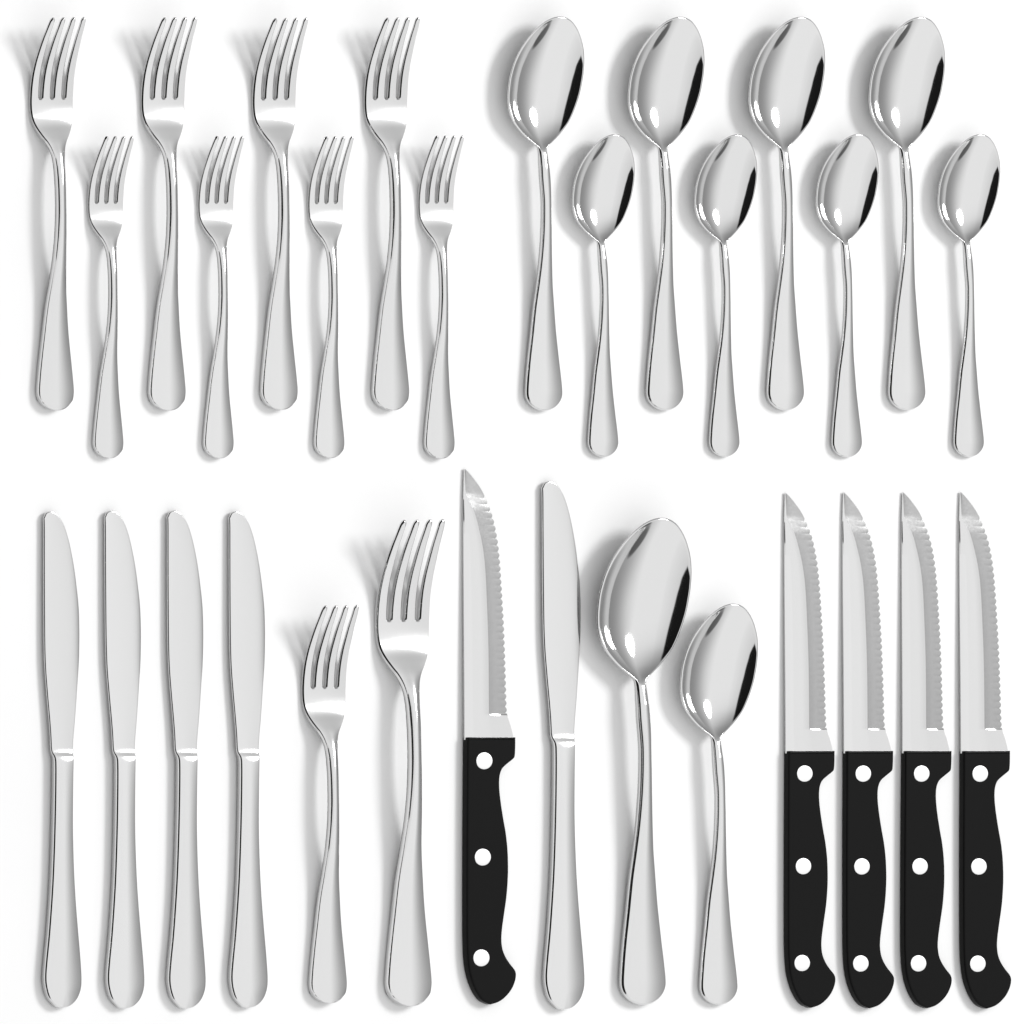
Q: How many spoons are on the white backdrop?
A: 10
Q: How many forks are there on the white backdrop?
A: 10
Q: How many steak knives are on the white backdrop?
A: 5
